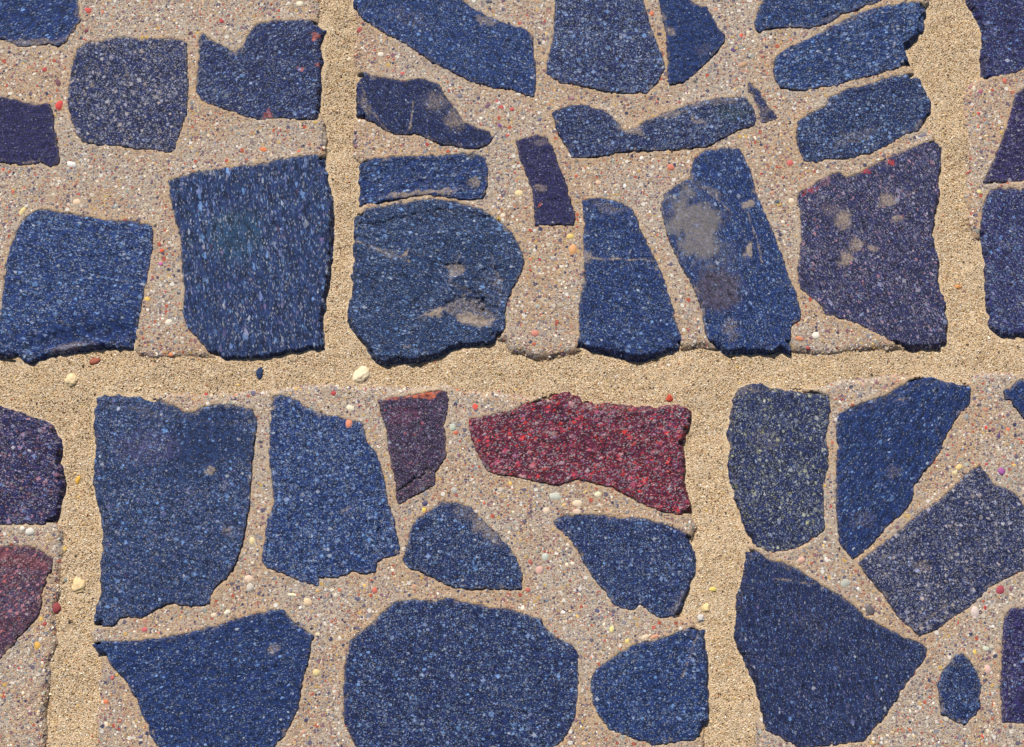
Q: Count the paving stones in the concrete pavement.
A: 42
